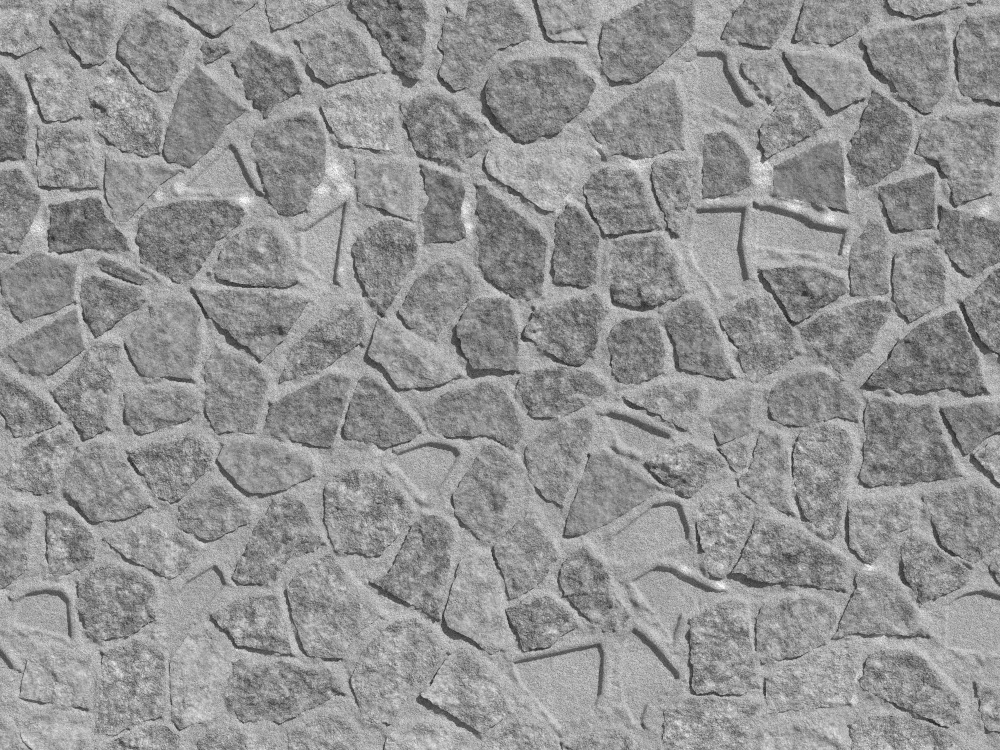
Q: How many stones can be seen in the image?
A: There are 138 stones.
